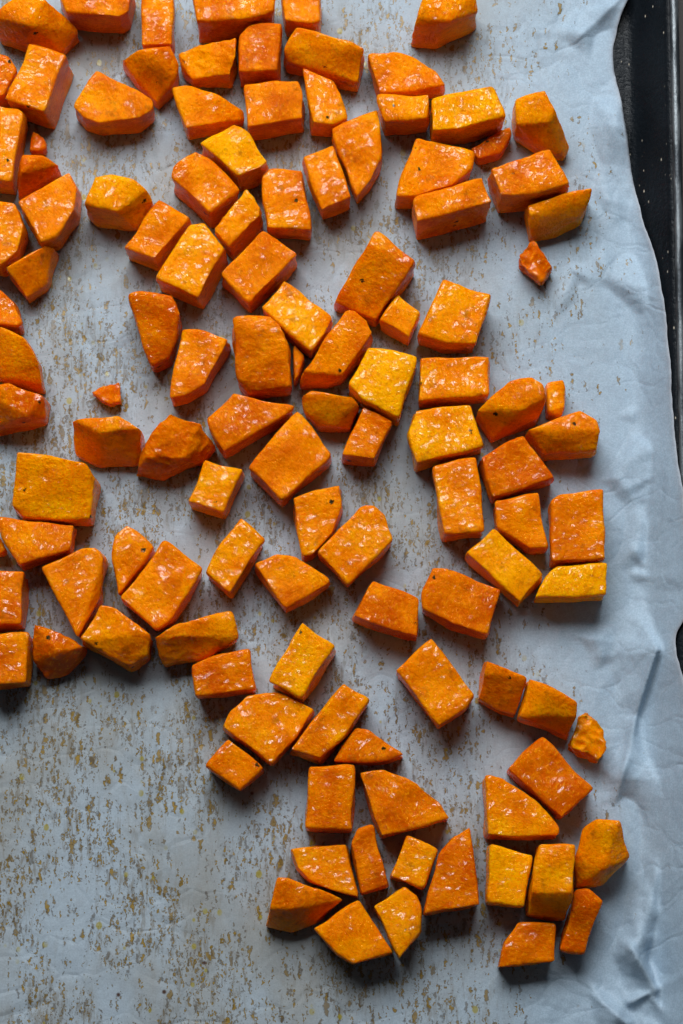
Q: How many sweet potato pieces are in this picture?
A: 117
